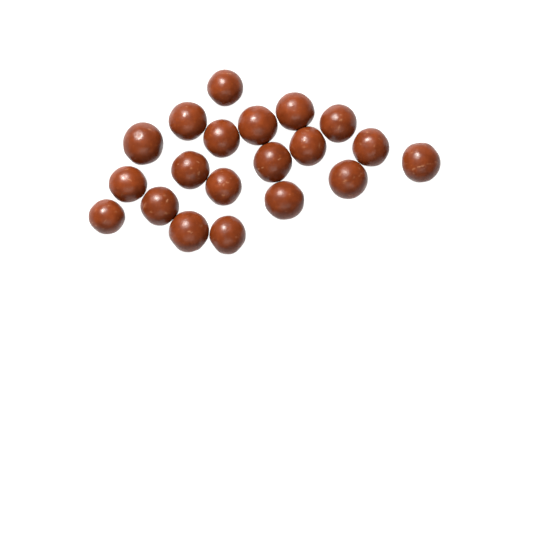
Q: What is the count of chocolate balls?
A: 20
